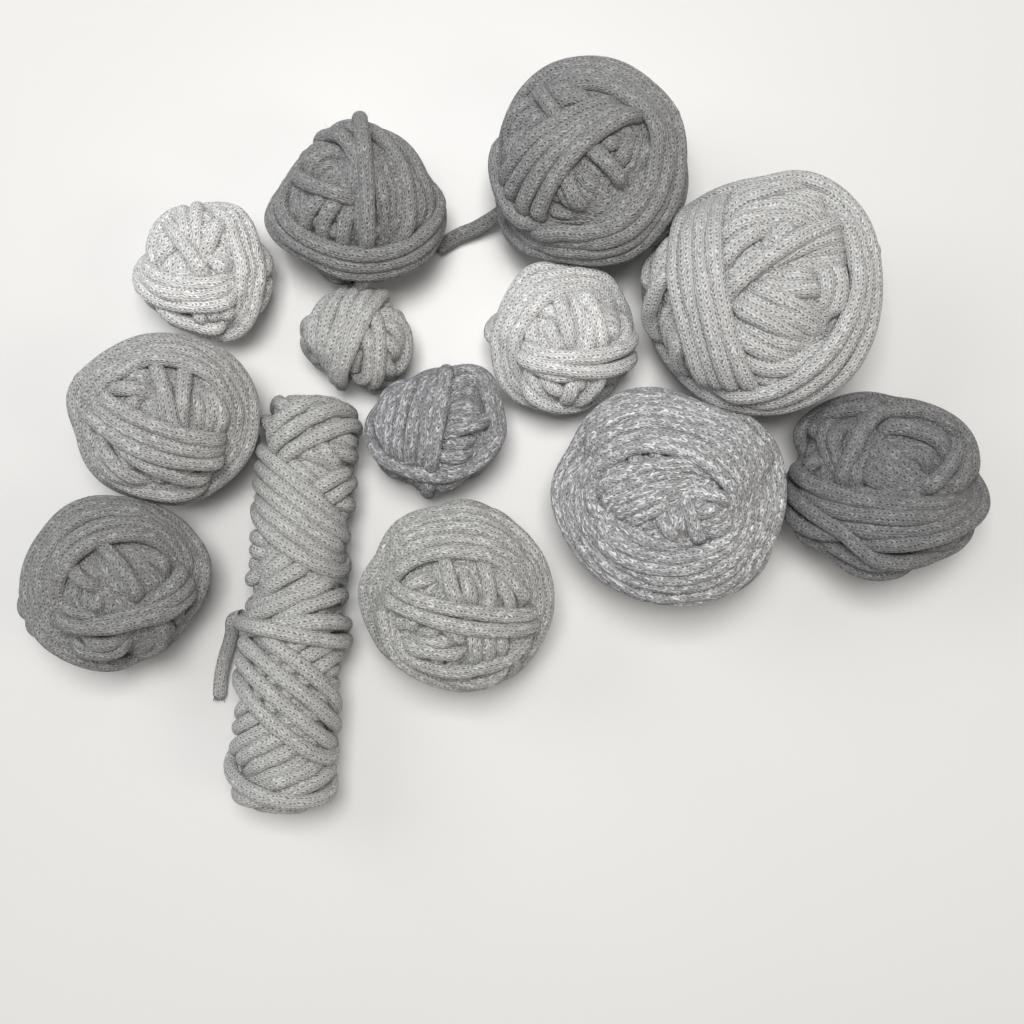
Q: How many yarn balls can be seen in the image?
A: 12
